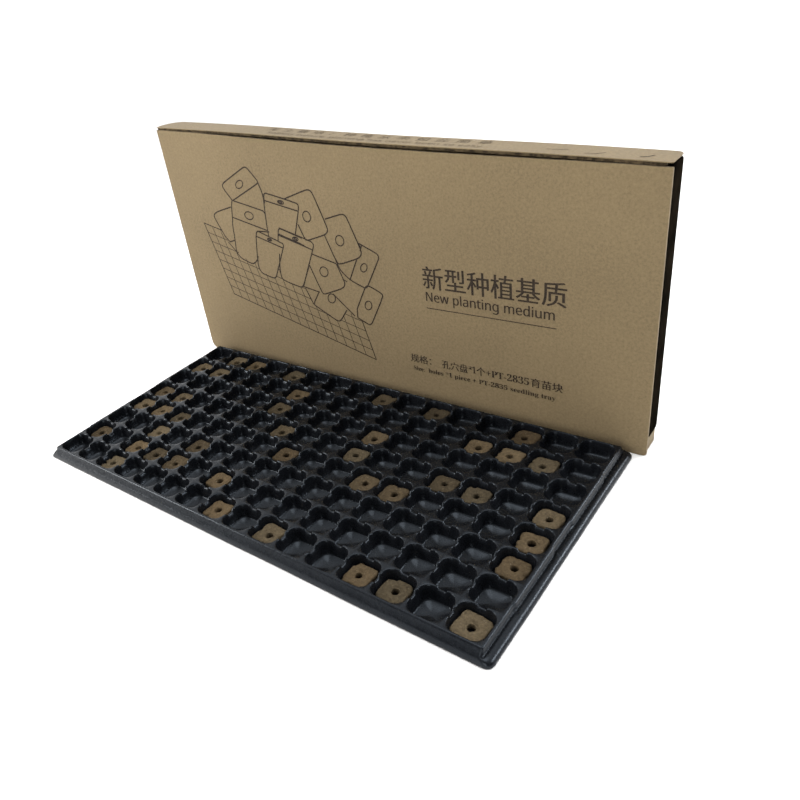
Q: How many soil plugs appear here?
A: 42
